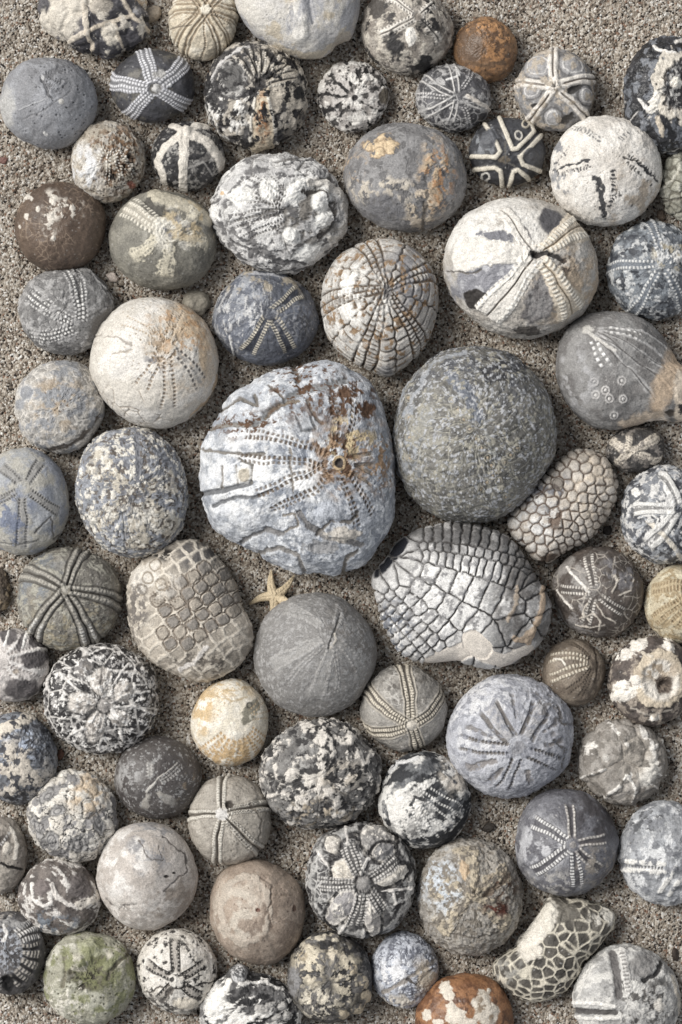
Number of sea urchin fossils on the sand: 74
